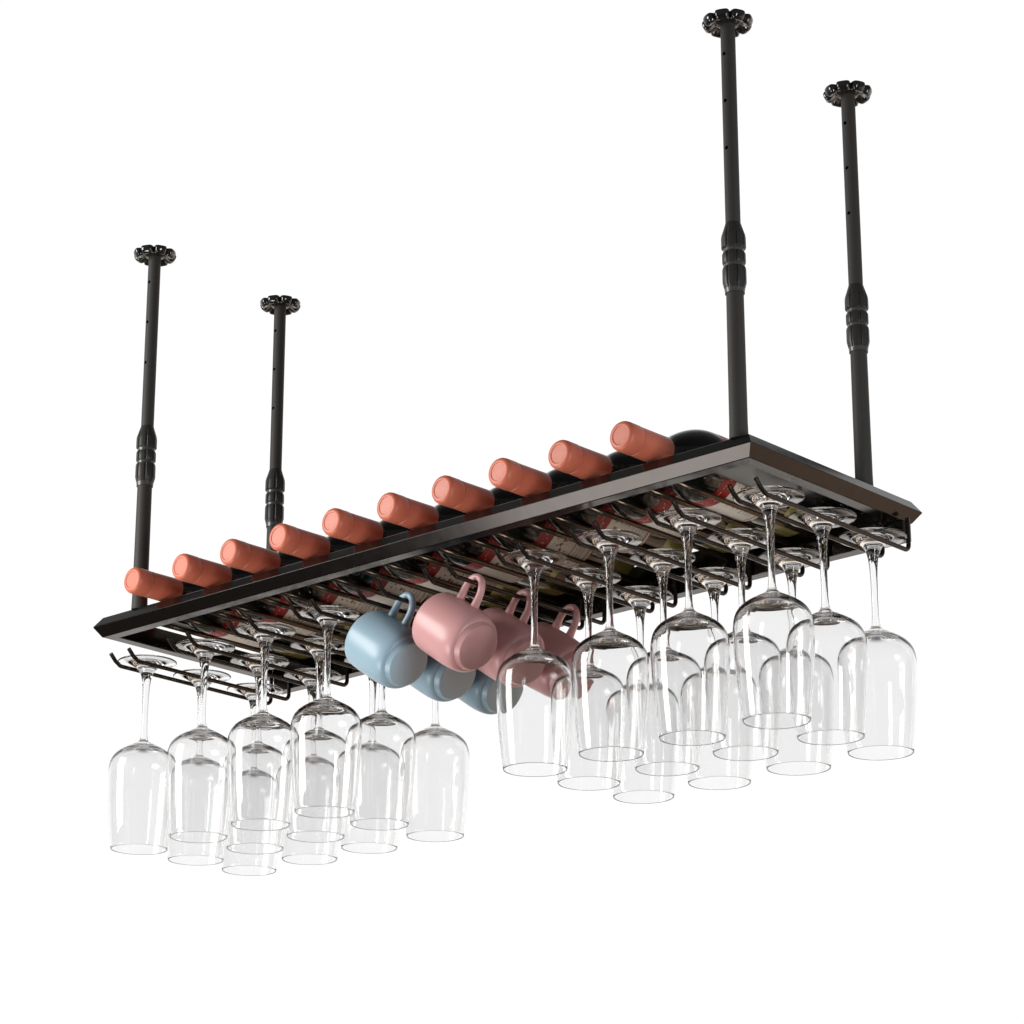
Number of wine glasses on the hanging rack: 24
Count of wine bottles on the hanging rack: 10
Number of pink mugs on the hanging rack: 3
